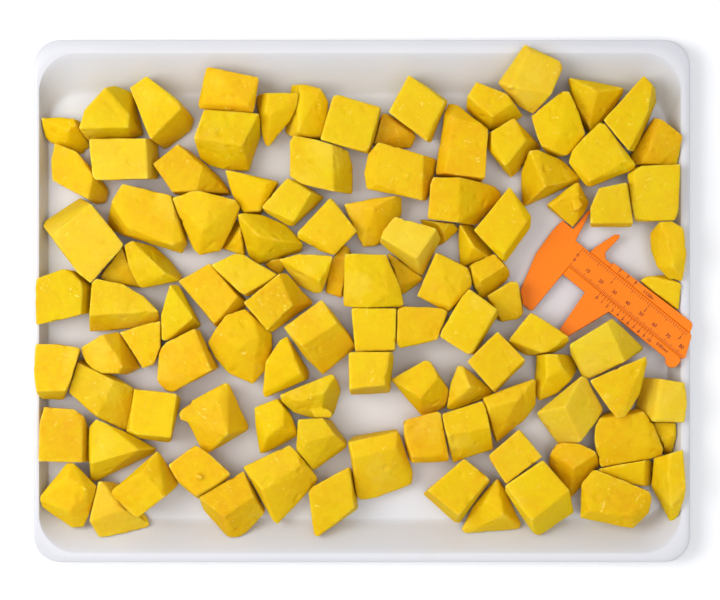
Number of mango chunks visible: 109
